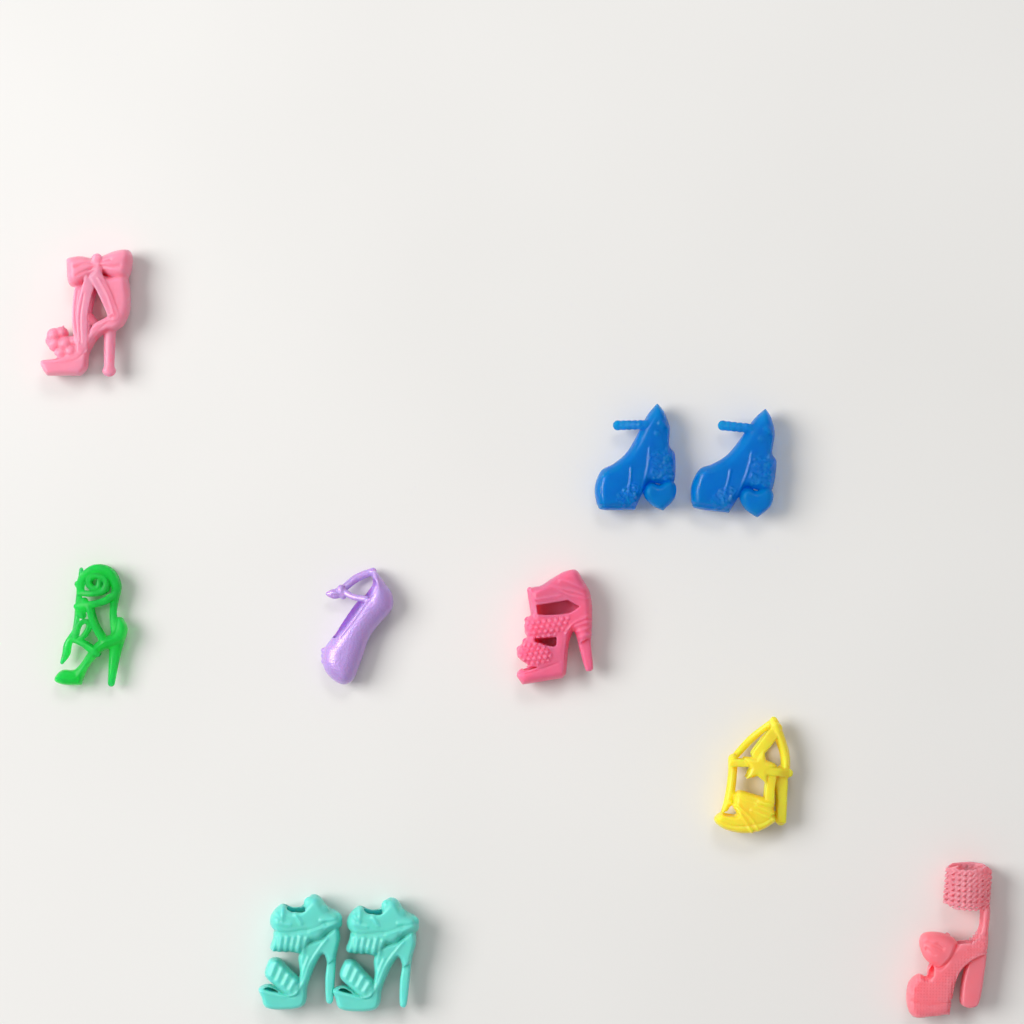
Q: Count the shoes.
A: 10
